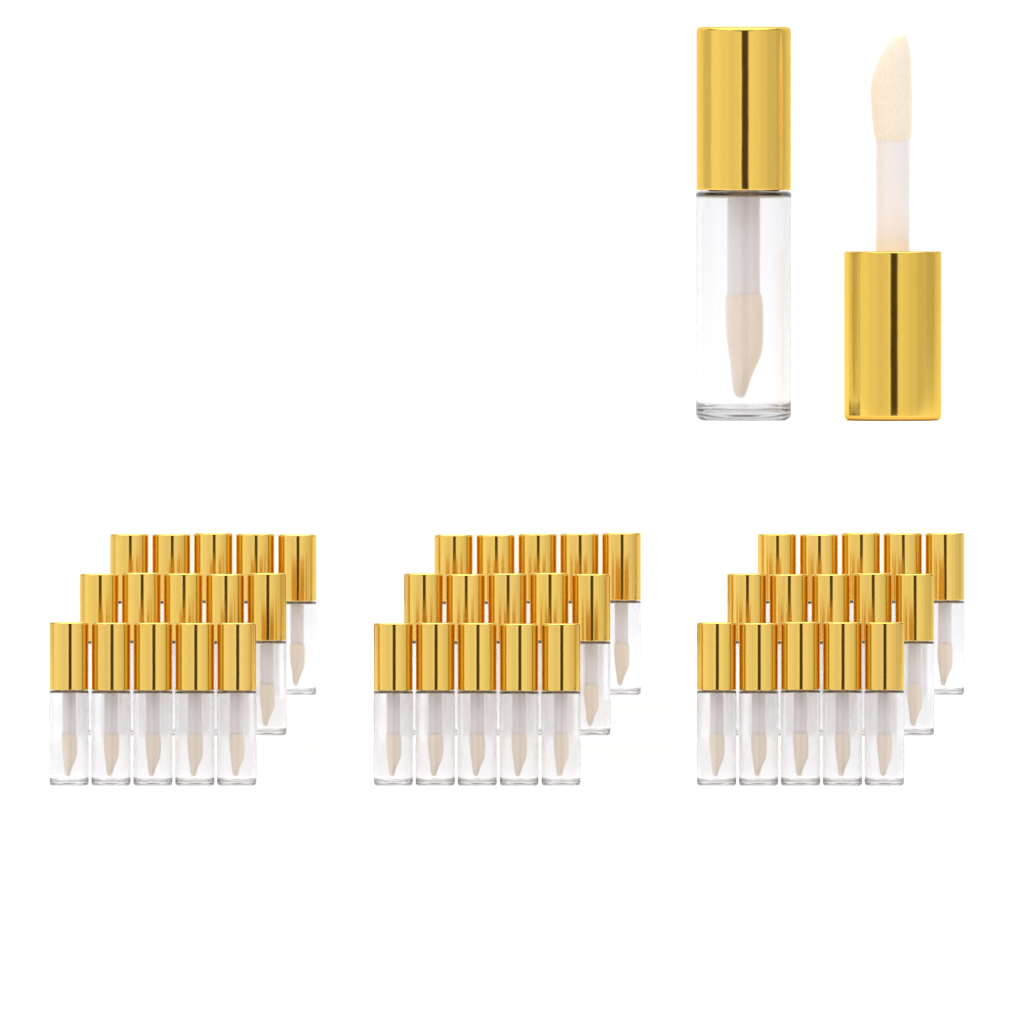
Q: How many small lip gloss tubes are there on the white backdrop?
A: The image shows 45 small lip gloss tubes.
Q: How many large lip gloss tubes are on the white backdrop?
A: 1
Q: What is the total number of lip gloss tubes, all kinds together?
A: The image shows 46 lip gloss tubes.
